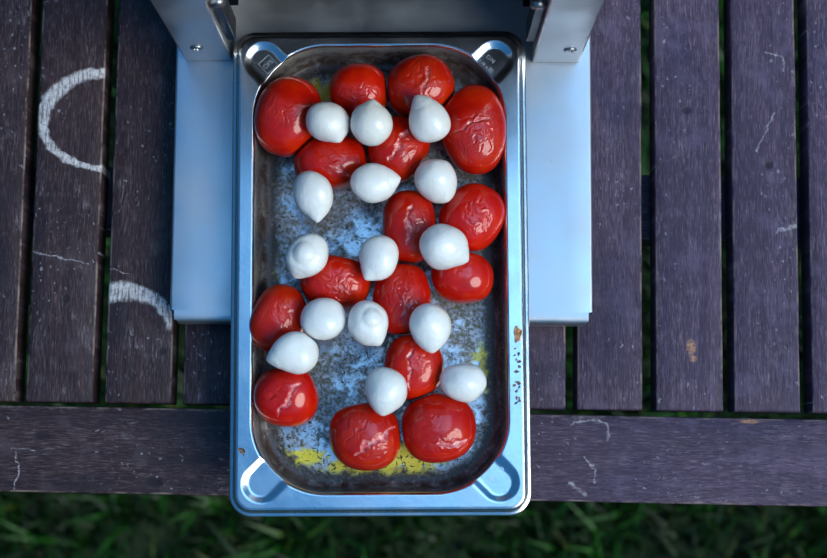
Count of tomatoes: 16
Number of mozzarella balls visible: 15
